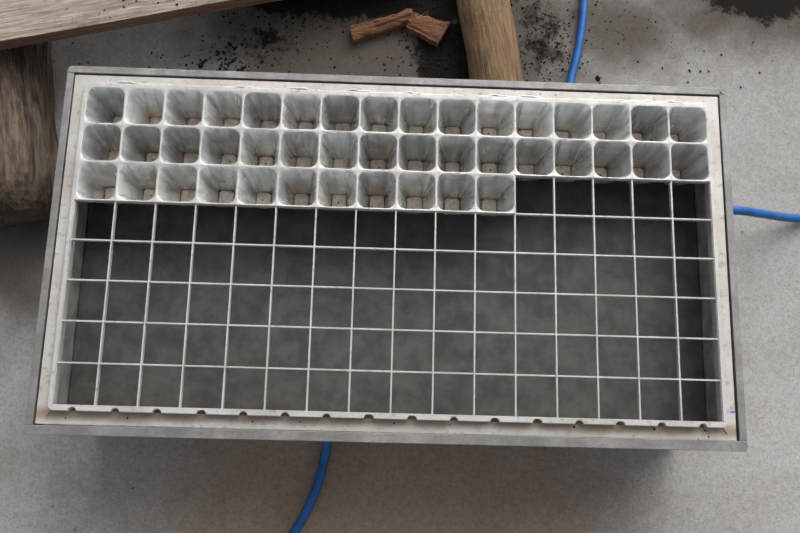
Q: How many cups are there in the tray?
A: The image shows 43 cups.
